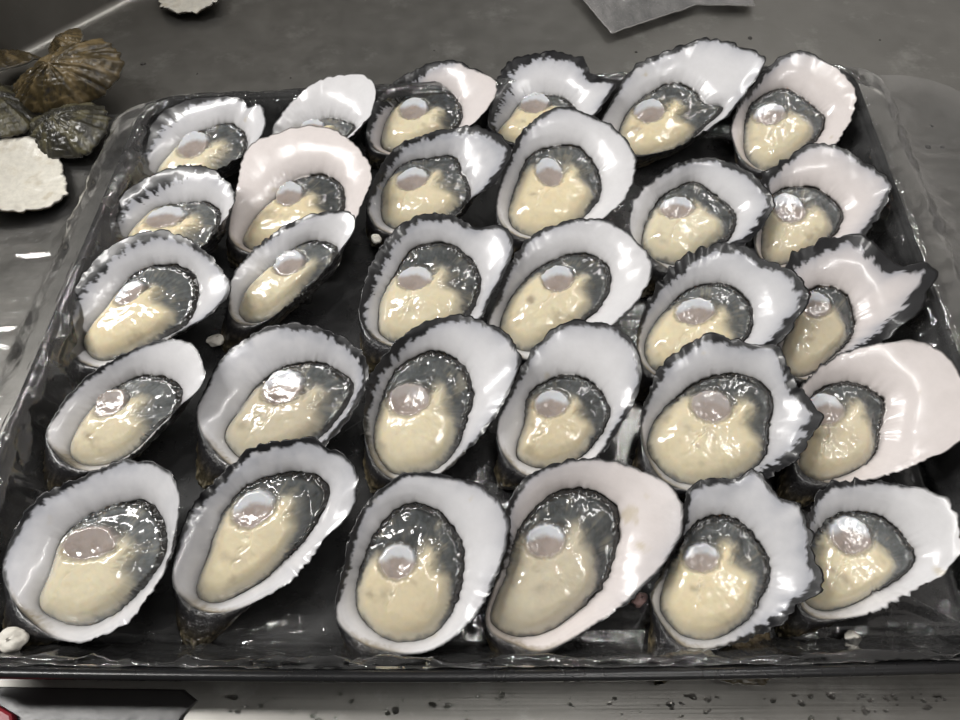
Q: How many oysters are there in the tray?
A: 30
